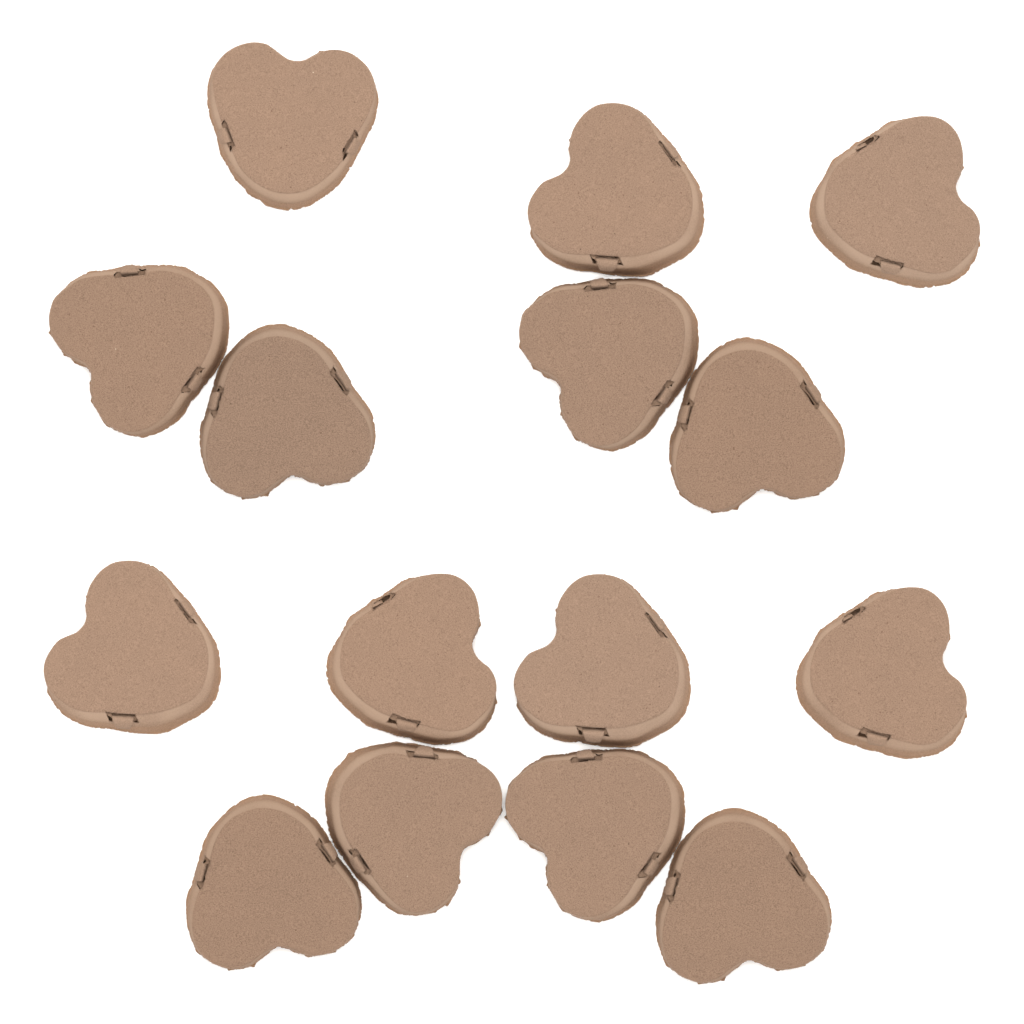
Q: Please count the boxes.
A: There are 15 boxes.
